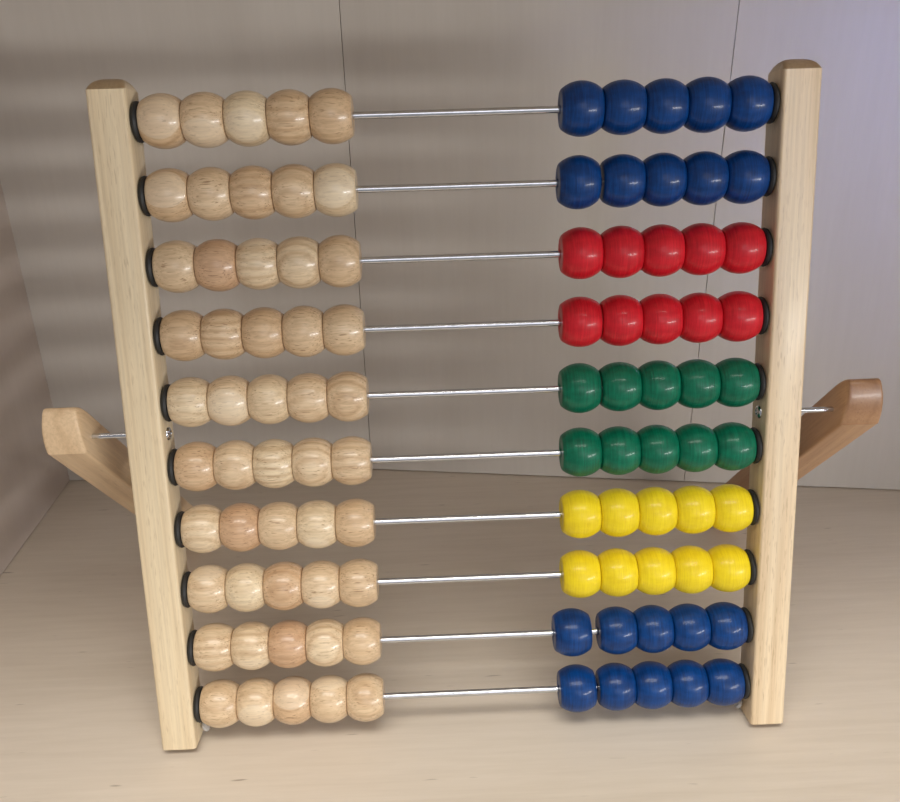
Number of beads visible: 100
